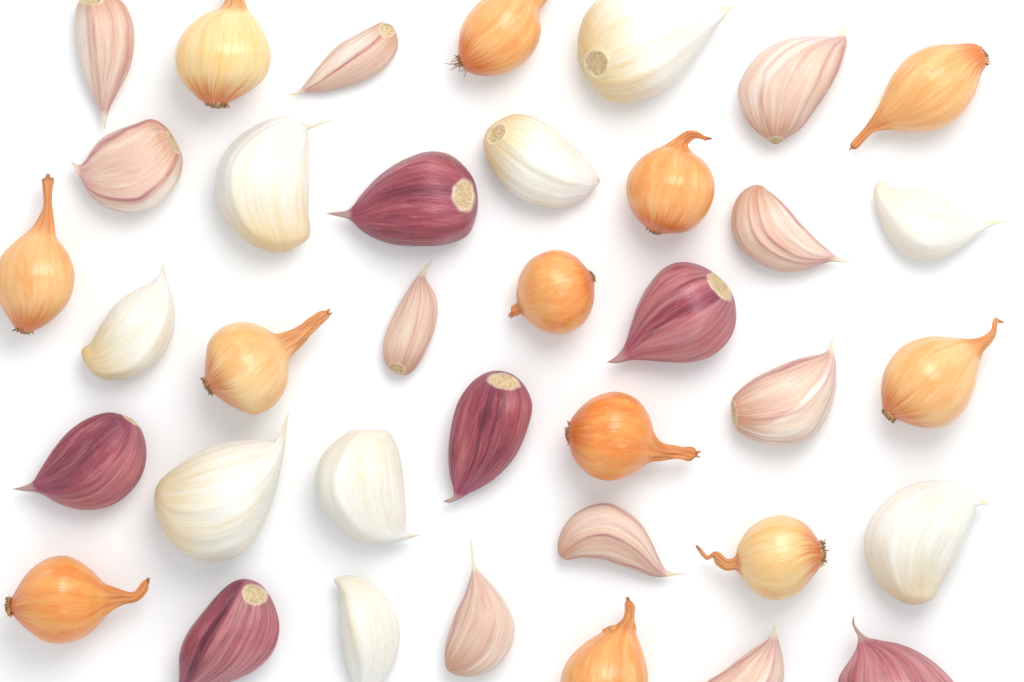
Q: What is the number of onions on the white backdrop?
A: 12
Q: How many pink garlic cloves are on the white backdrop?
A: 10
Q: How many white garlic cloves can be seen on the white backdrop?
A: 9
